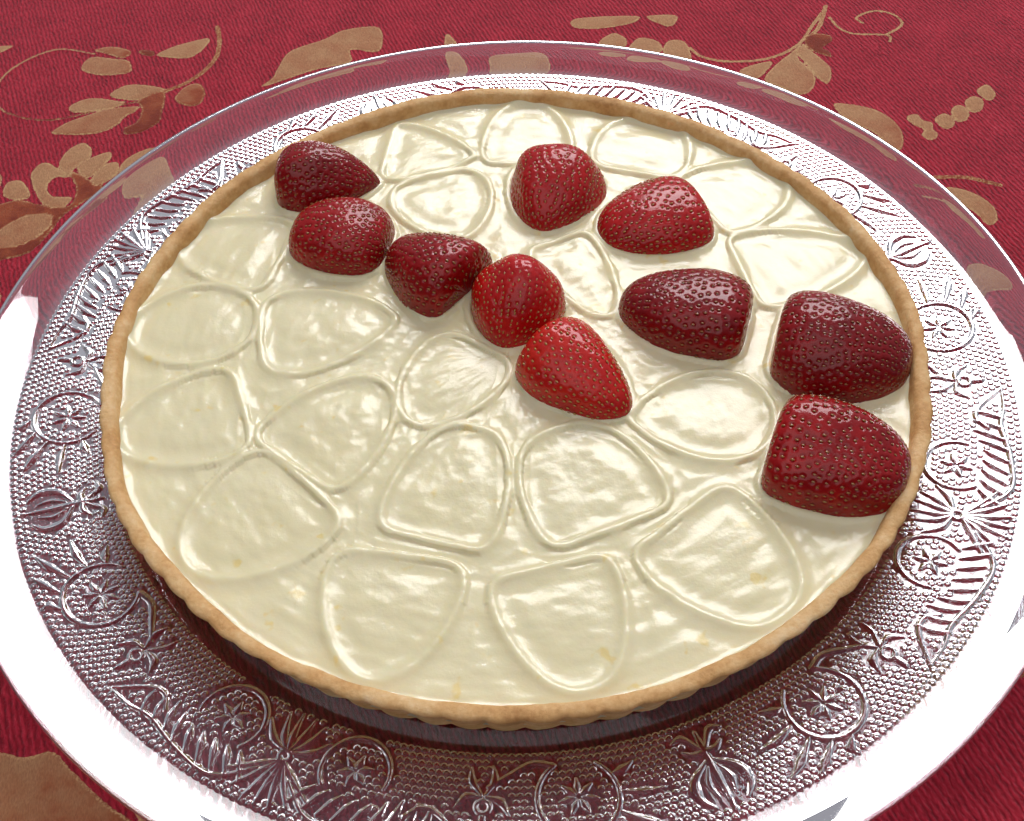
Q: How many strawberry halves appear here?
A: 10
